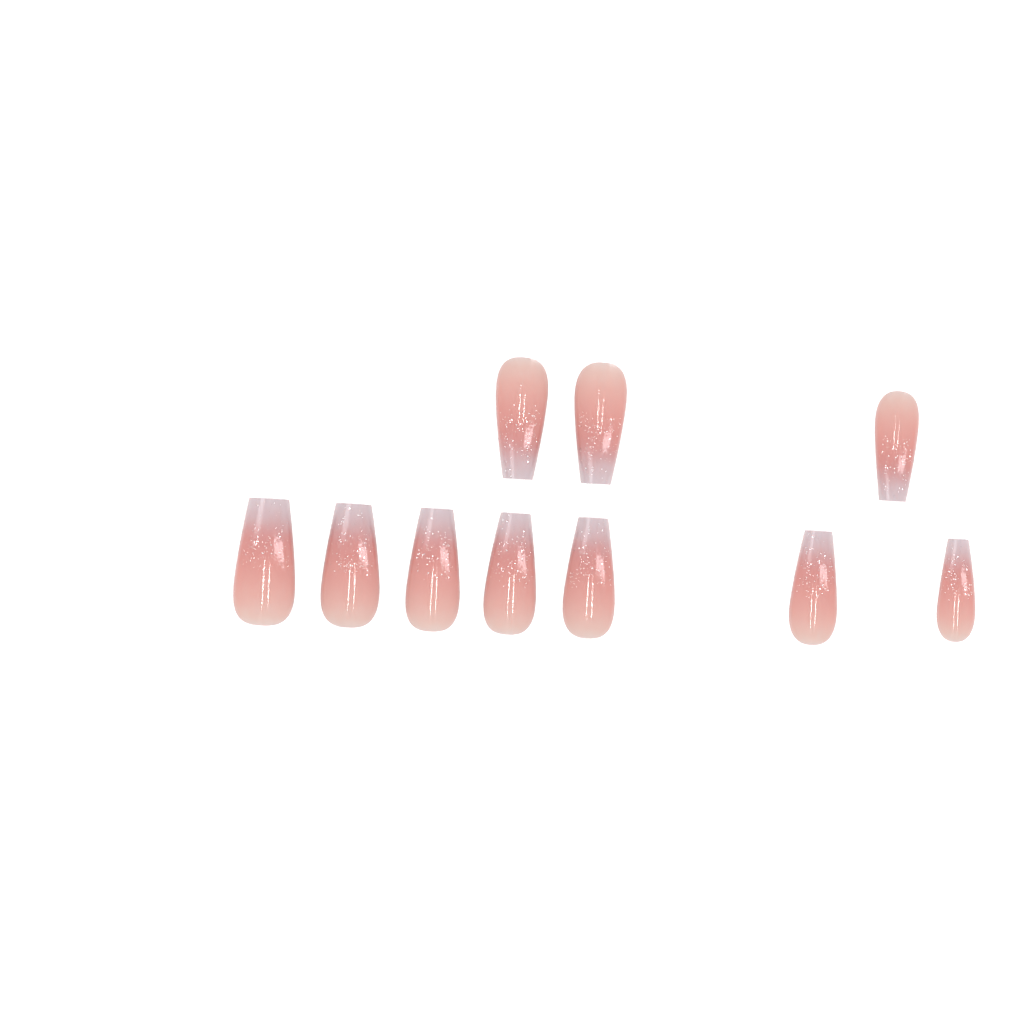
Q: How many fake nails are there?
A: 10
